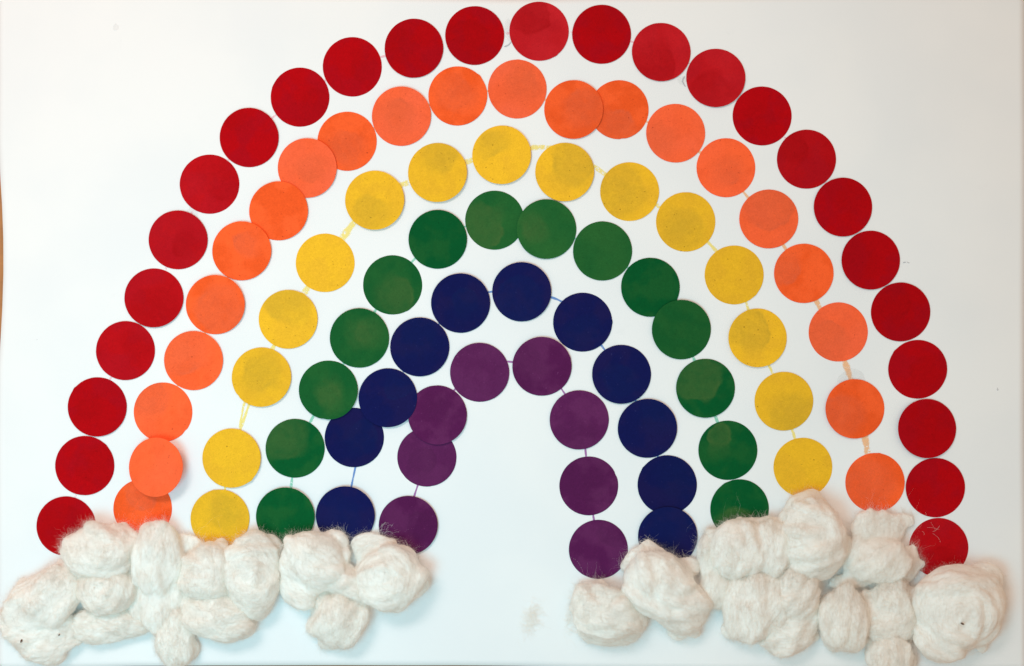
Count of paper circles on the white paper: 94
